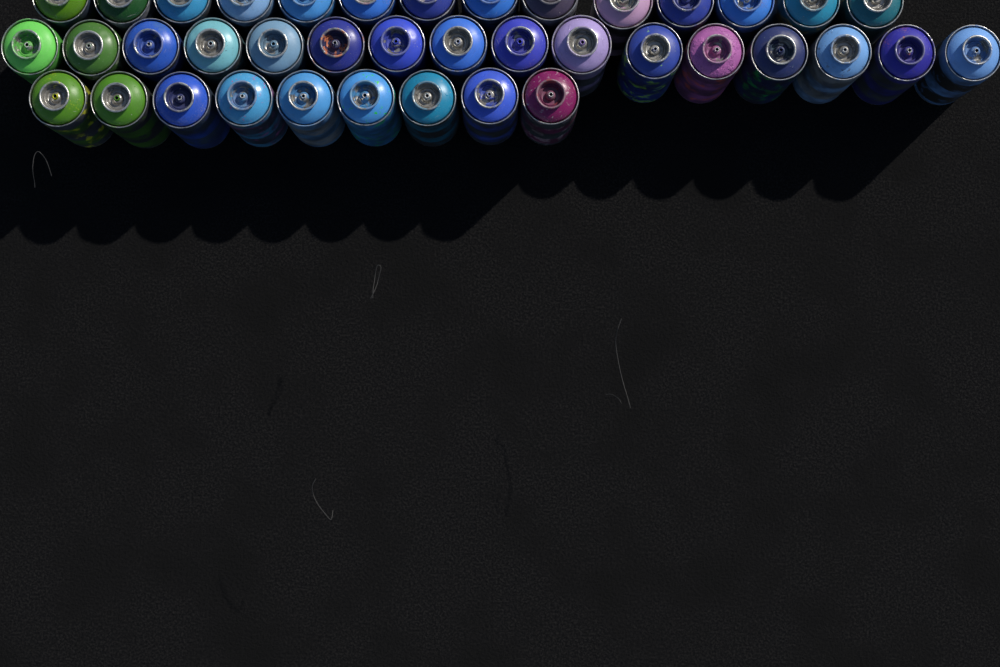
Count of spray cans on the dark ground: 39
